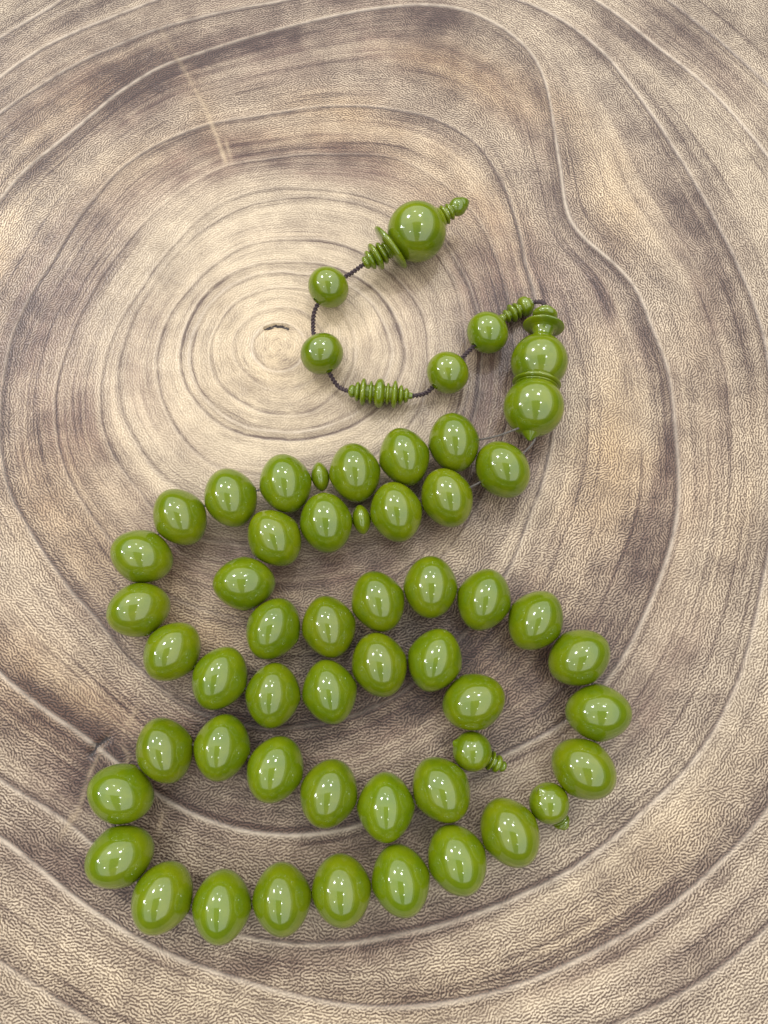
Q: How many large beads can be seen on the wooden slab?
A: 45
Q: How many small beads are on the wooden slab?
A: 4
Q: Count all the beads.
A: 49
